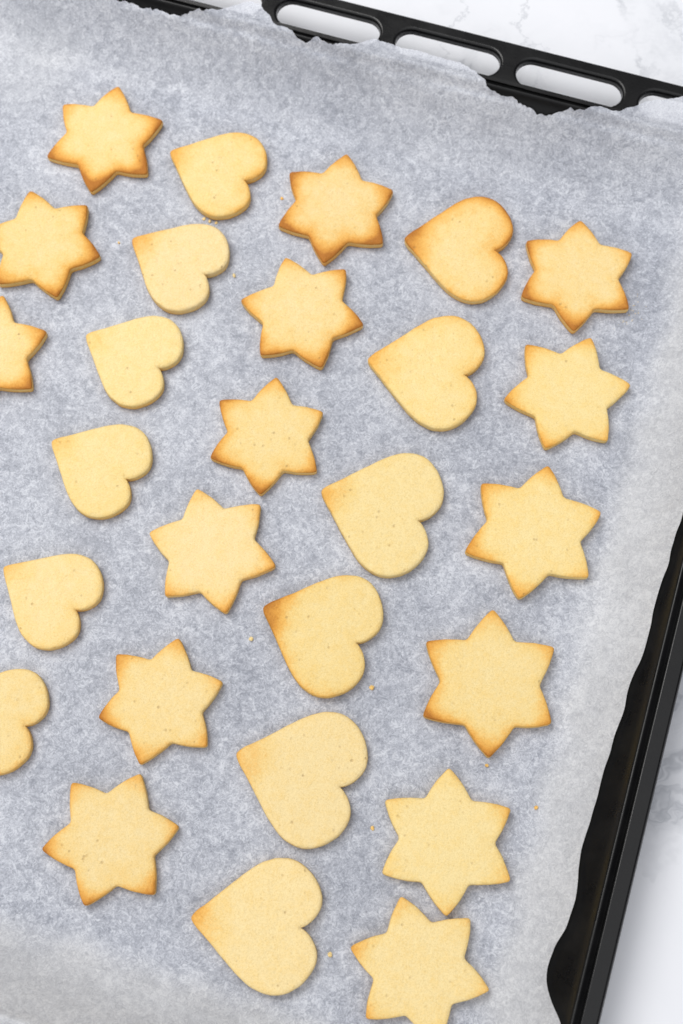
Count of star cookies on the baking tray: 15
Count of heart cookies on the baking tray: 12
